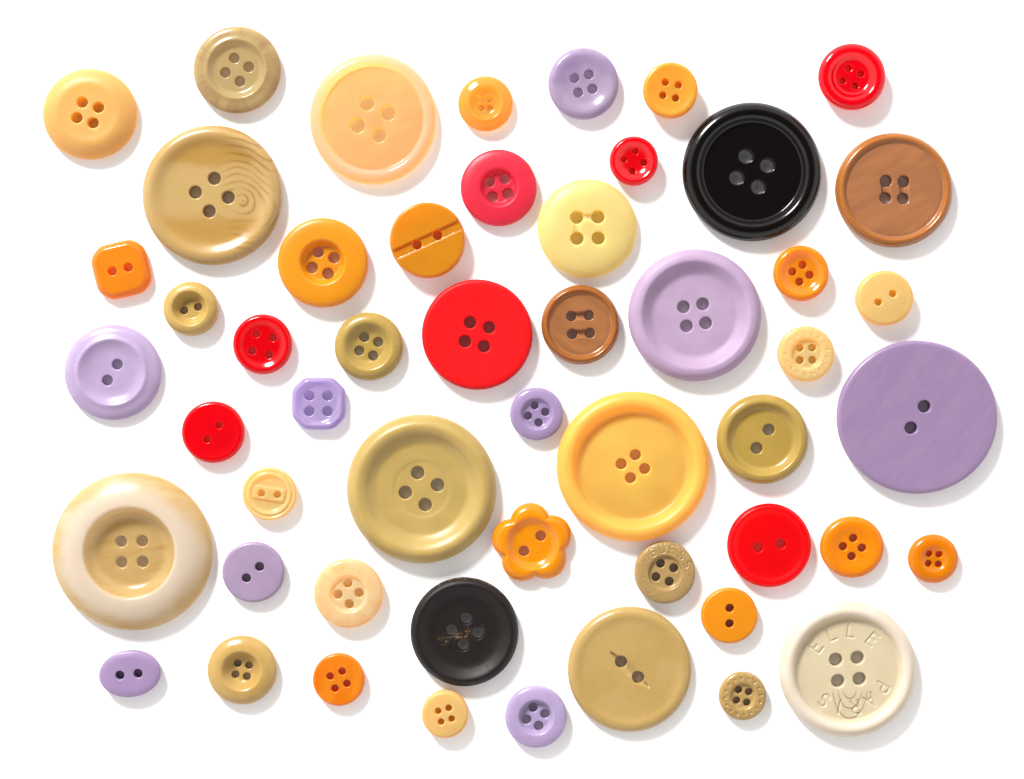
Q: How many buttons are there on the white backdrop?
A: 52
